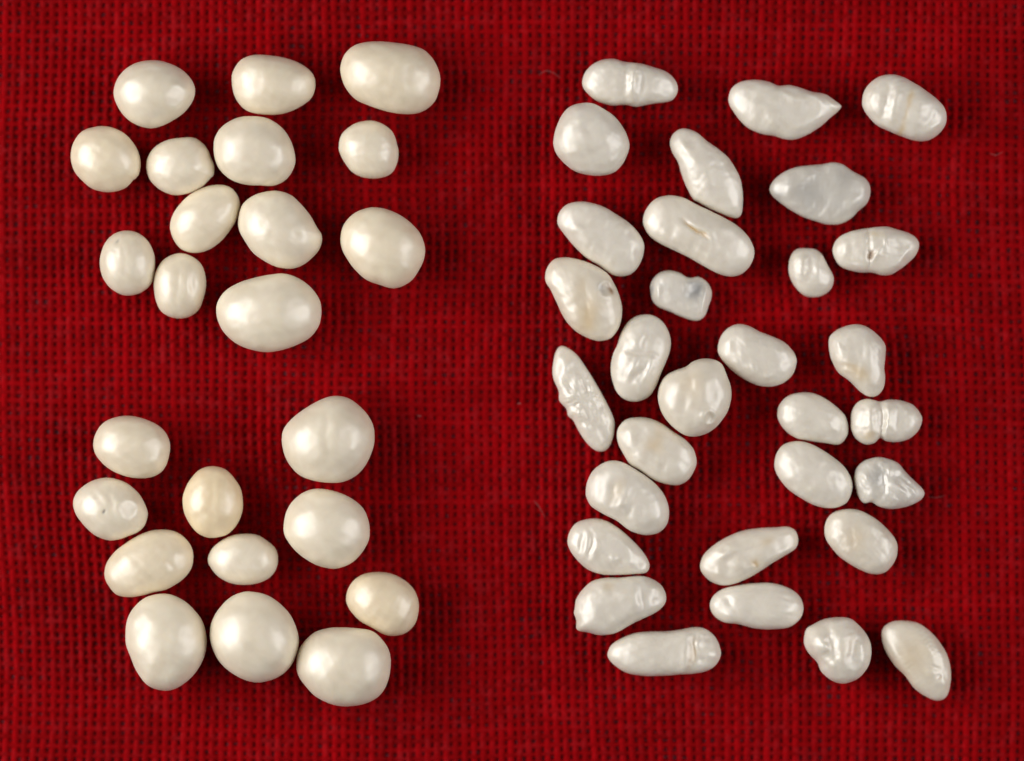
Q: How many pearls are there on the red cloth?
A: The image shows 55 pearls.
